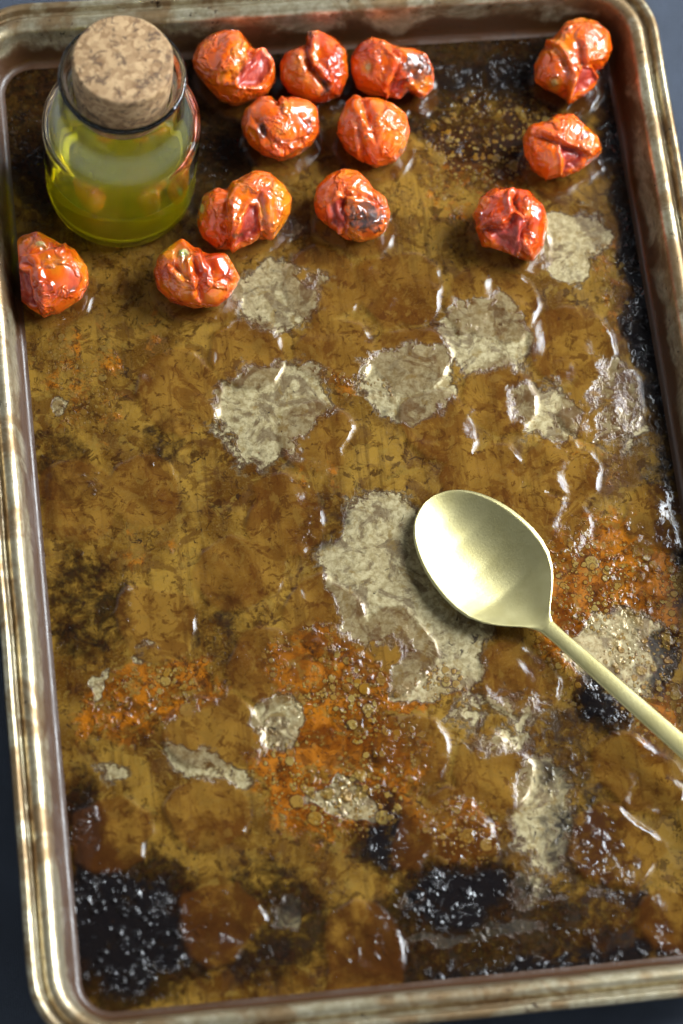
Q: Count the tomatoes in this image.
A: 12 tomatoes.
